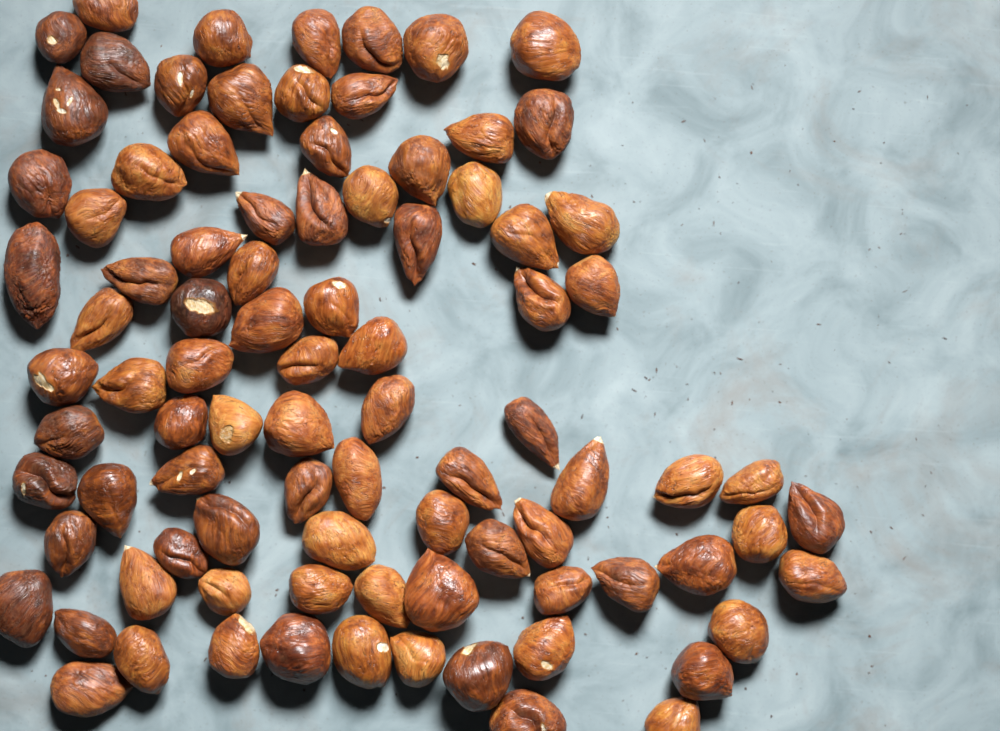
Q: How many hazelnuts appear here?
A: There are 90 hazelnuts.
